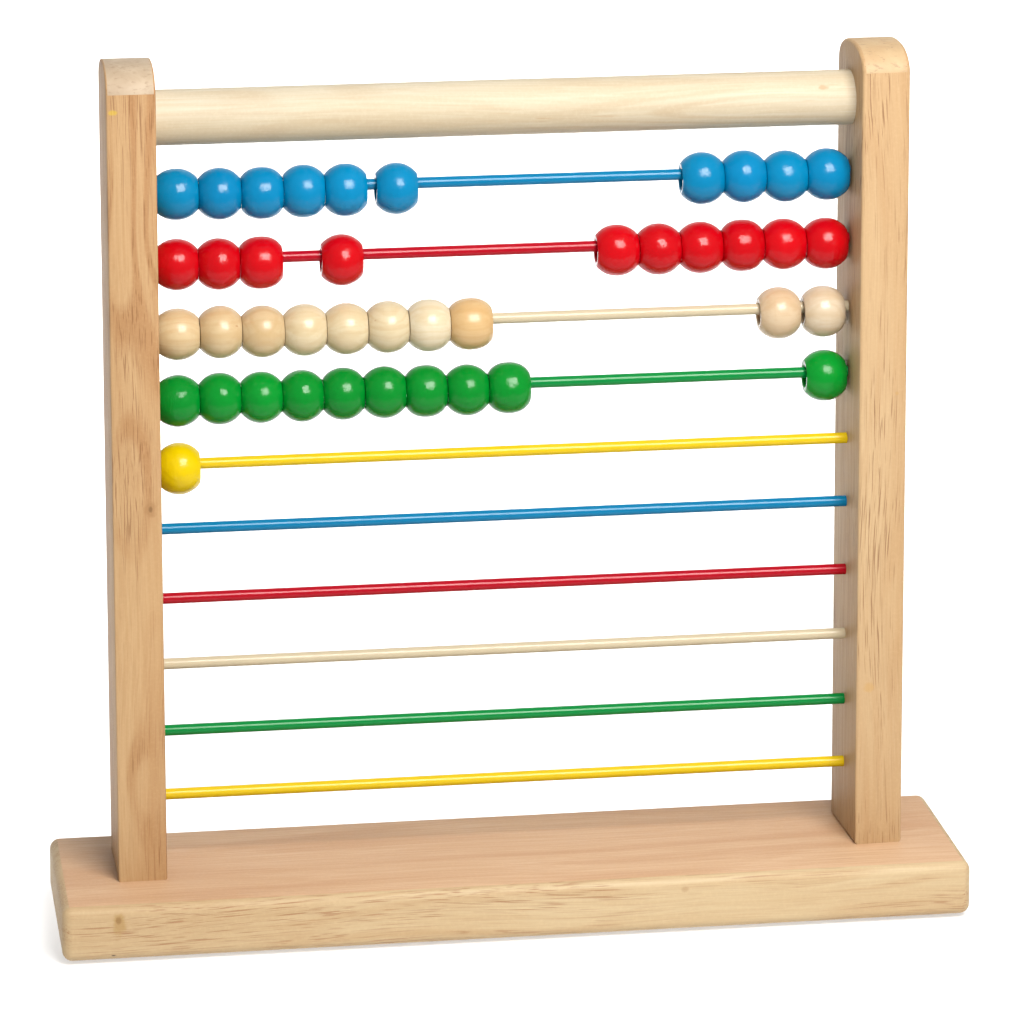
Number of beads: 41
